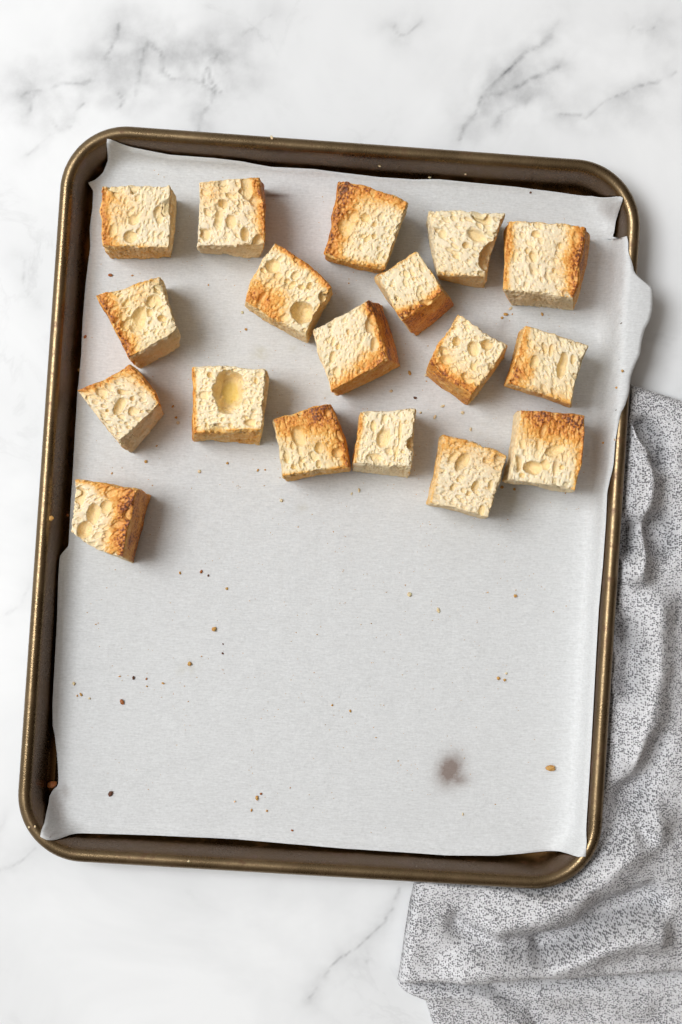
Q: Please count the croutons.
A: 18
